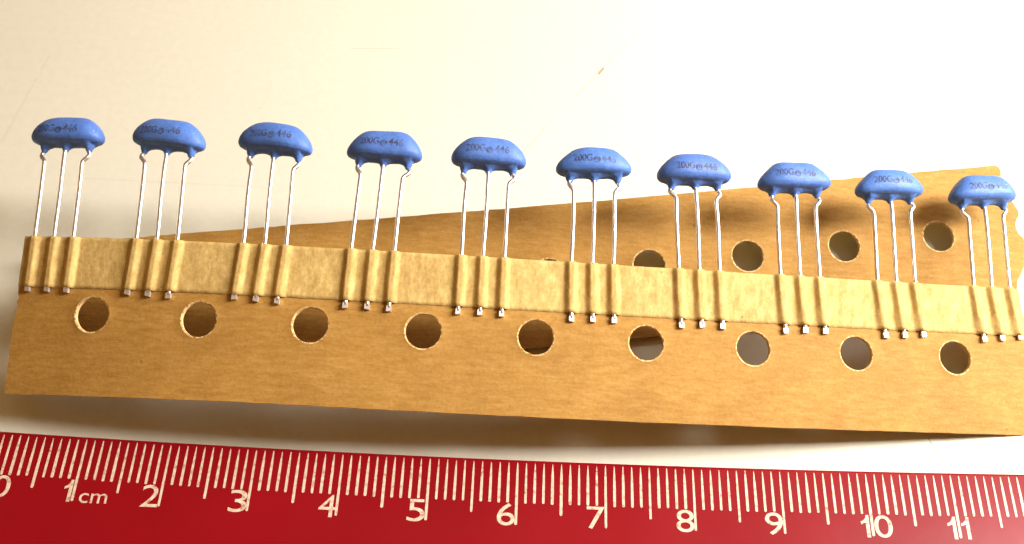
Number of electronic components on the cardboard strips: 10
